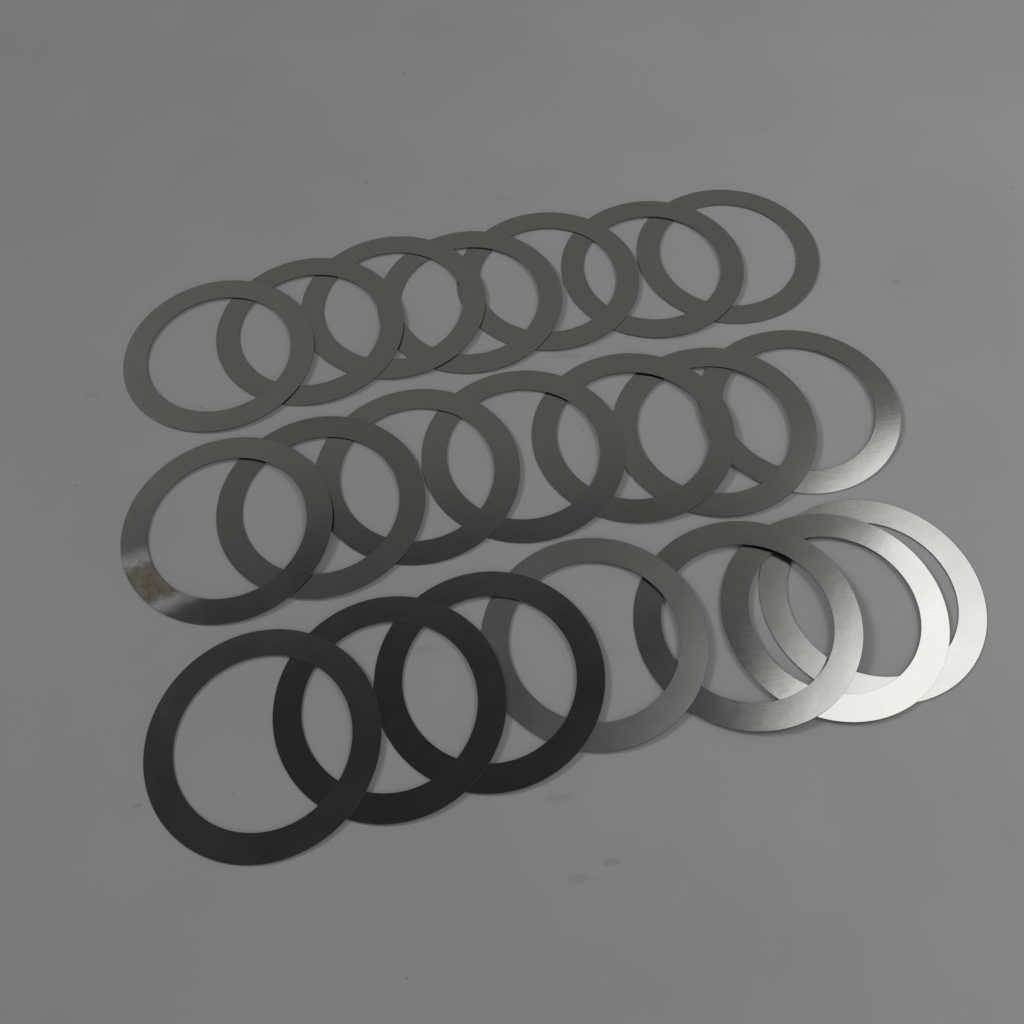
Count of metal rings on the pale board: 21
